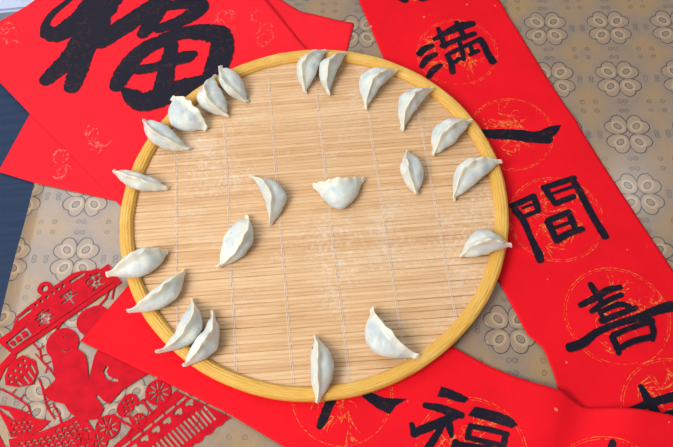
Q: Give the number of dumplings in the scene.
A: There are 22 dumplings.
